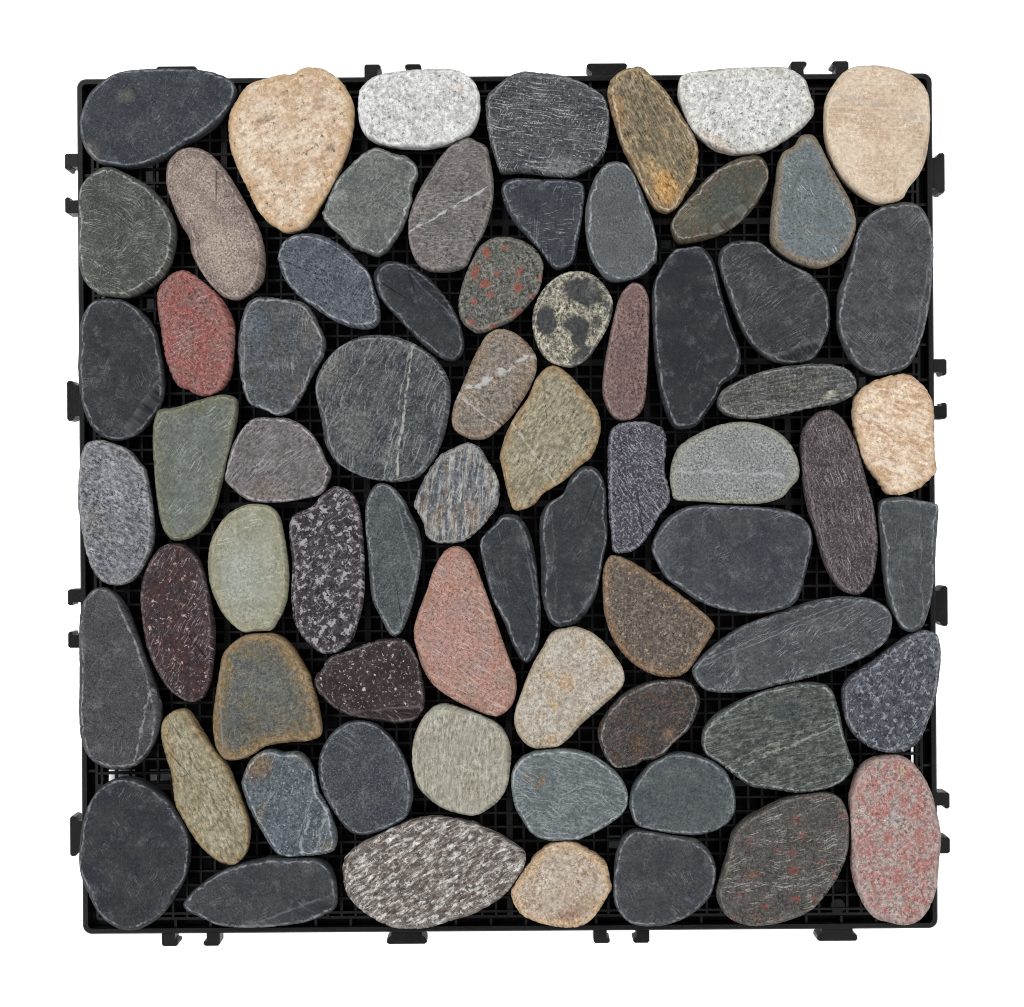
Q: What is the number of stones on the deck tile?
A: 69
